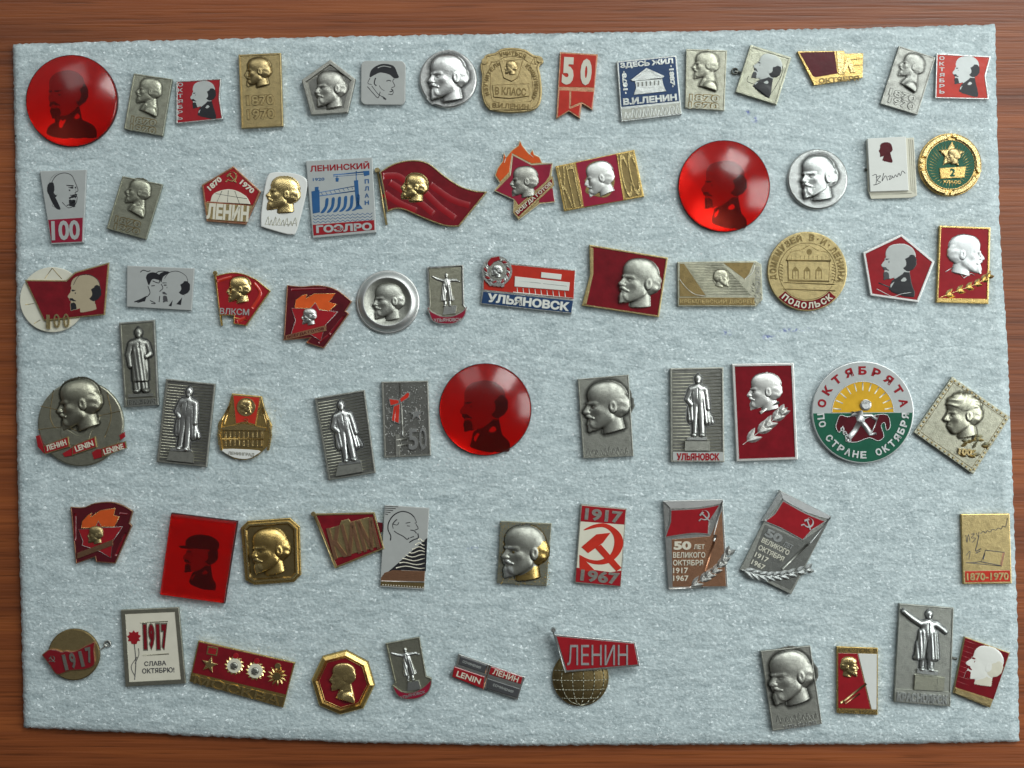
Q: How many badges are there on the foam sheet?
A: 72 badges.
